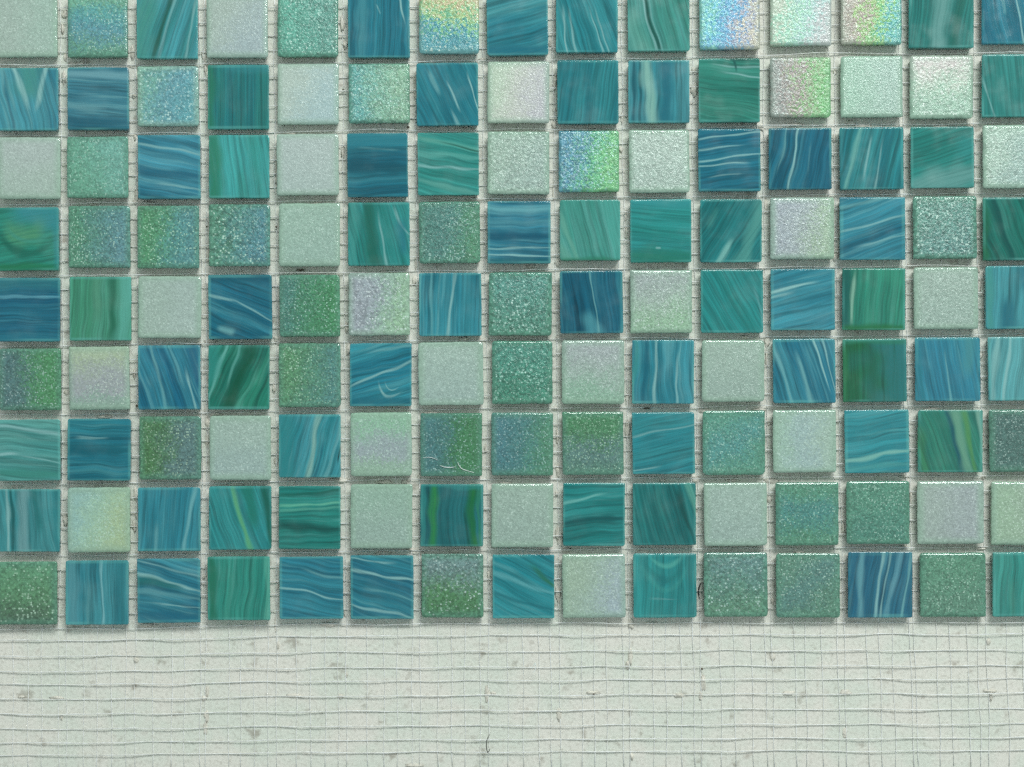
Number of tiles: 135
